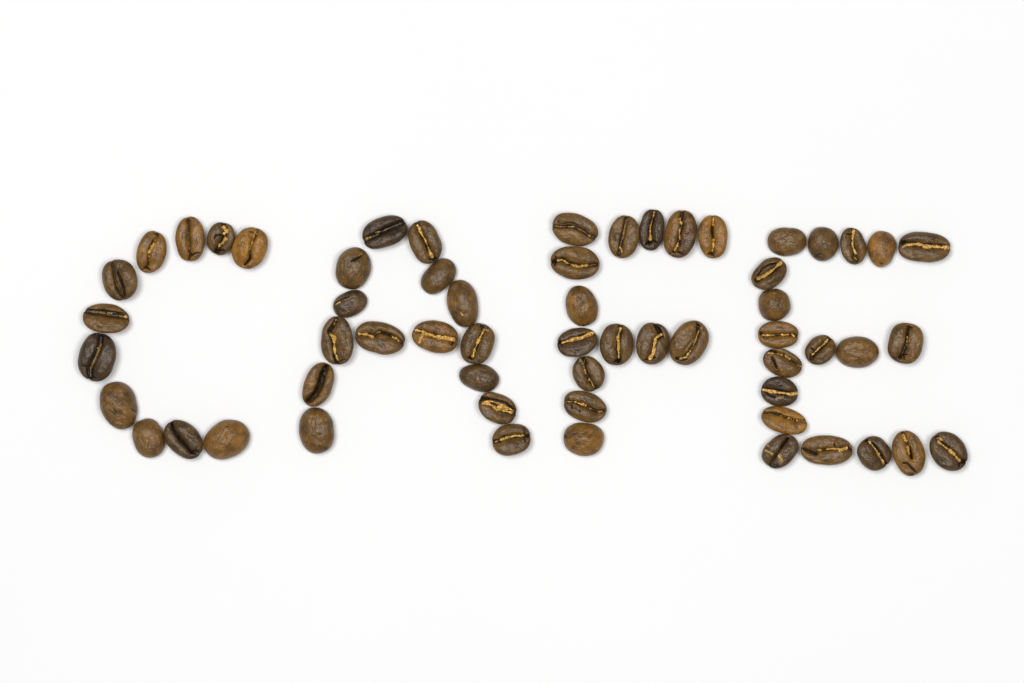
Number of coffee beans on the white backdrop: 59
